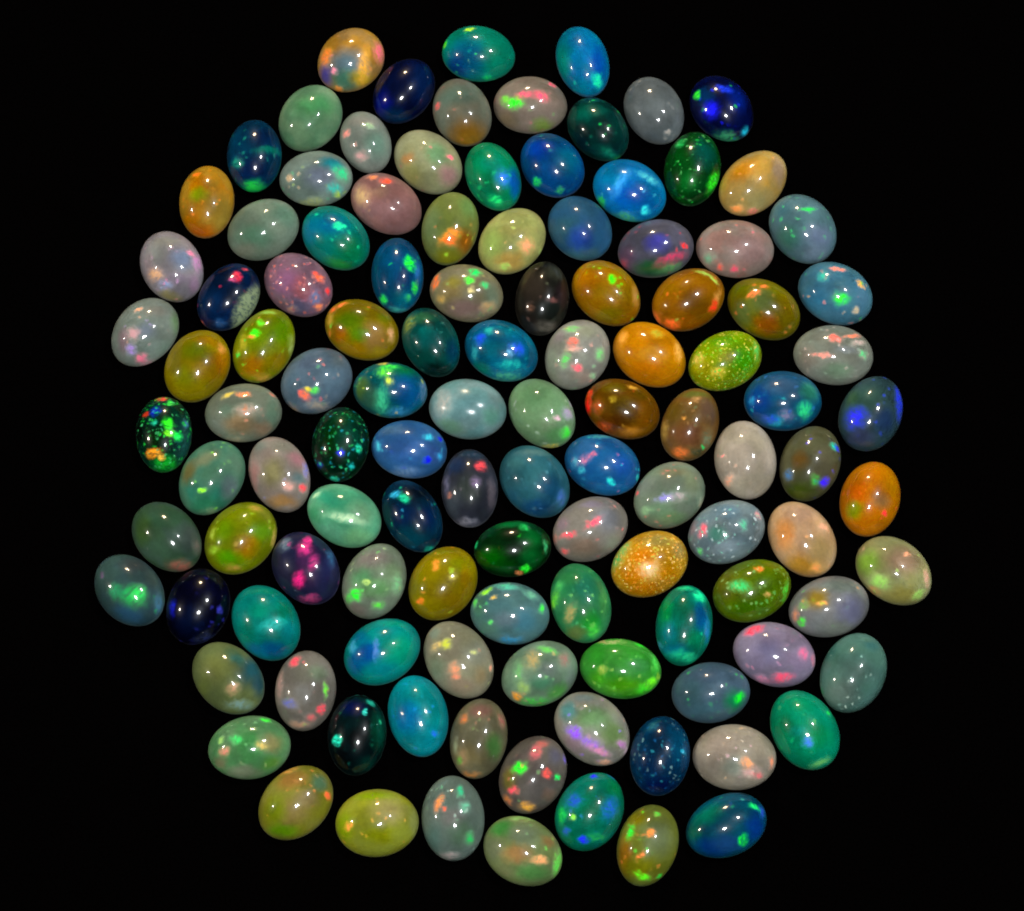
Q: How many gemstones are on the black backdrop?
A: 116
